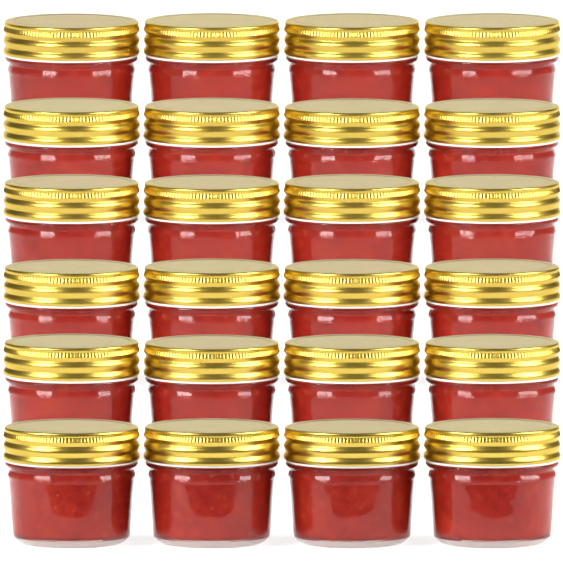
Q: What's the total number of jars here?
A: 24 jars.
